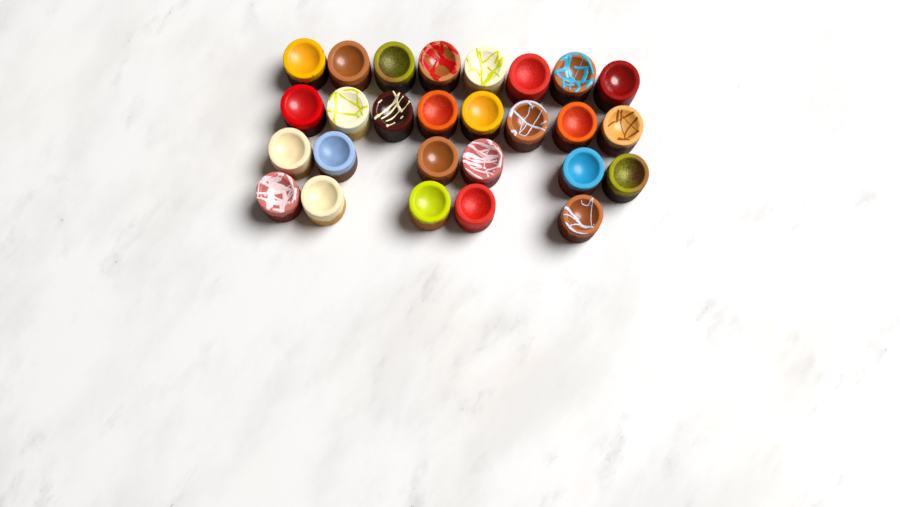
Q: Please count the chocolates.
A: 27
